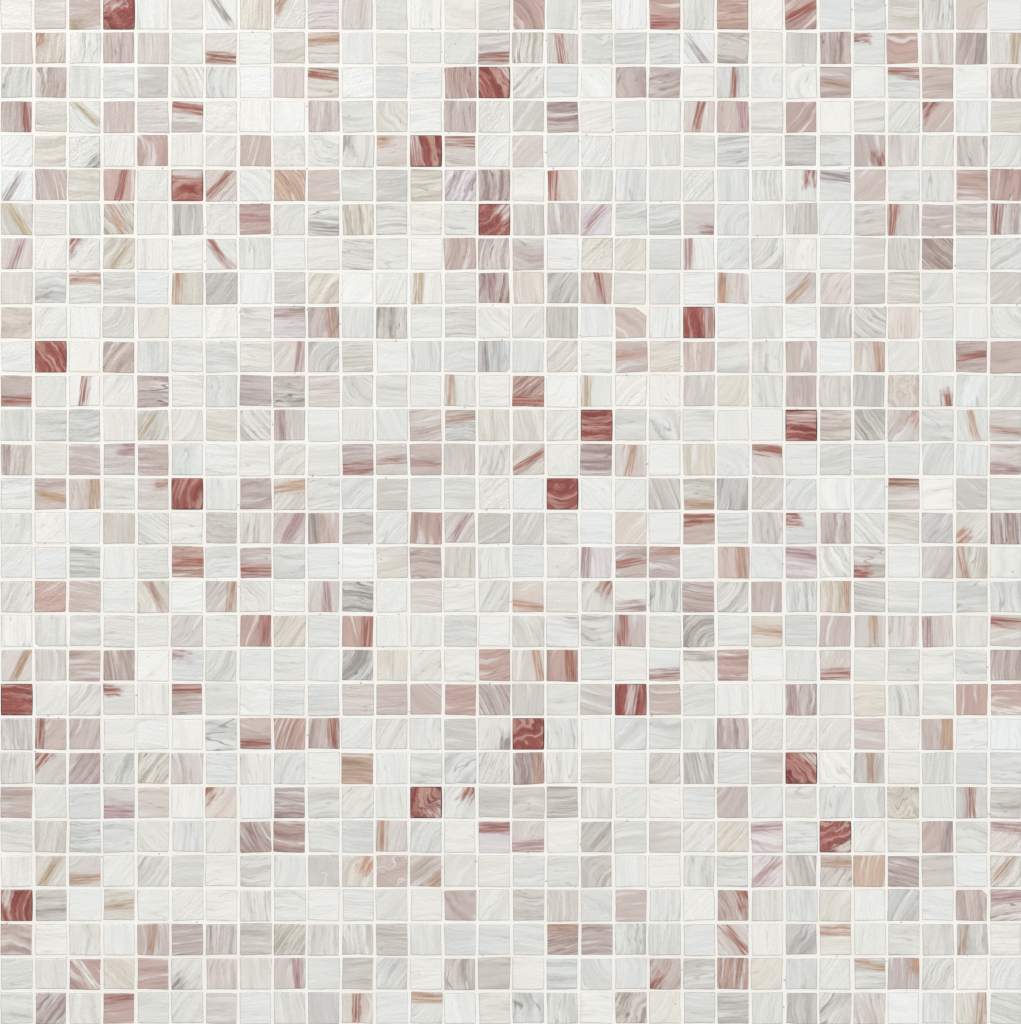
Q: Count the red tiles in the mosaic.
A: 18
